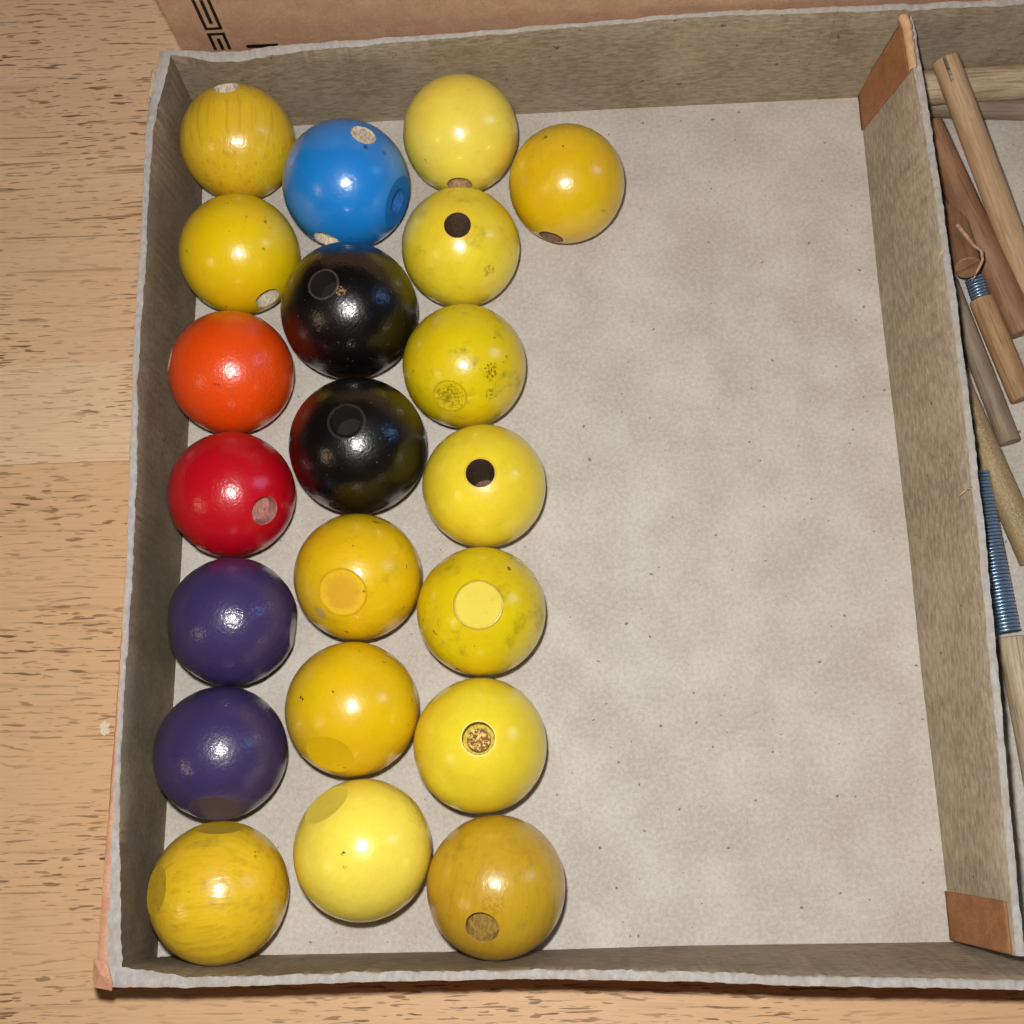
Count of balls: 21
